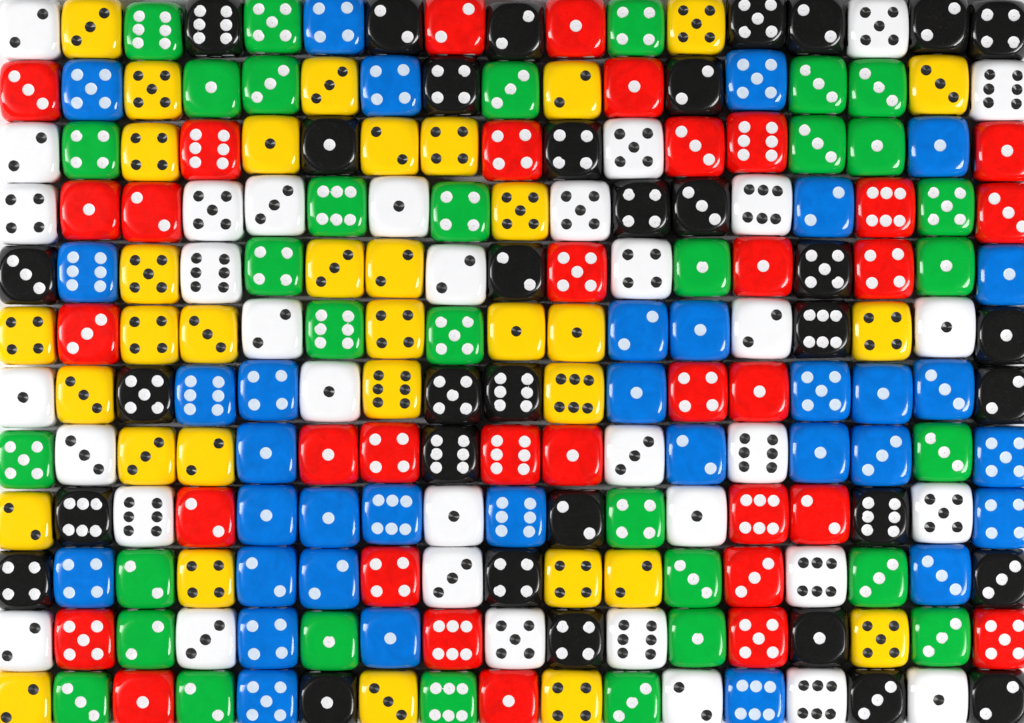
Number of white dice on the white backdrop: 35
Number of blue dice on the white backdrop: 34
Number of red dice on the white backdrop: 34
